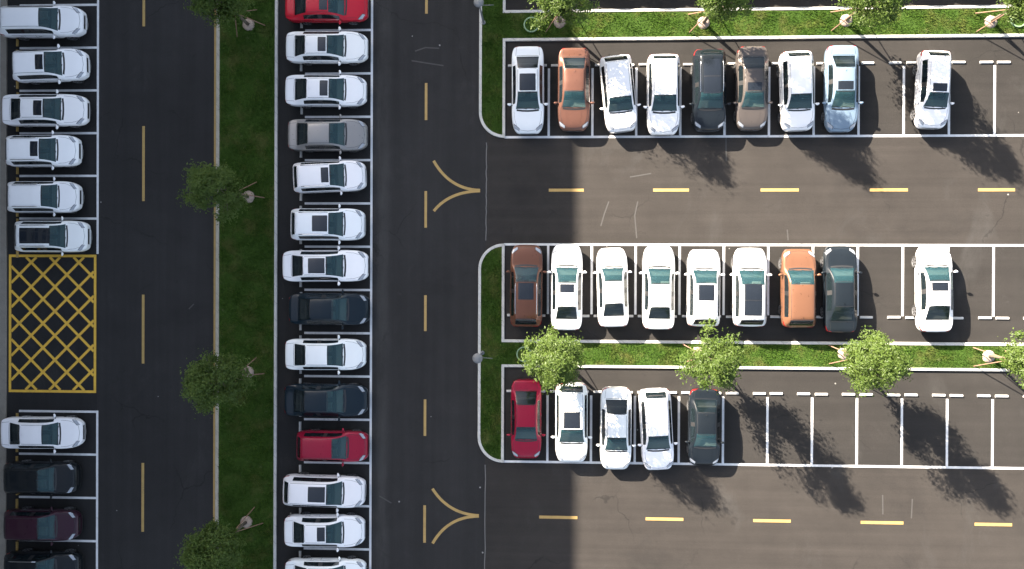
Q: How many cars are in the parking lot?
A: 47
